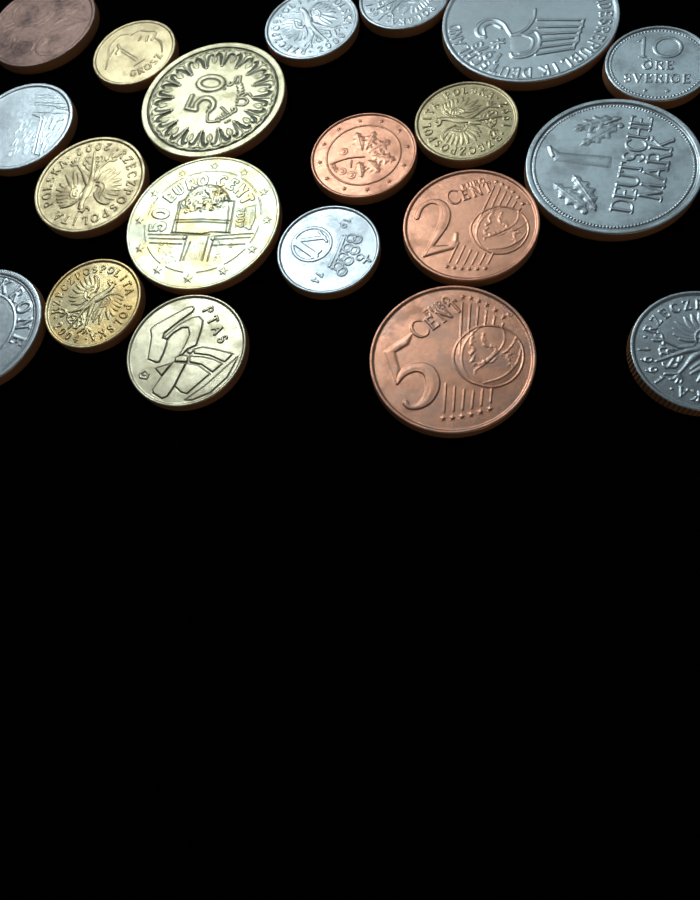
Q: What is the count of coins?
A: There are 20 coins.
